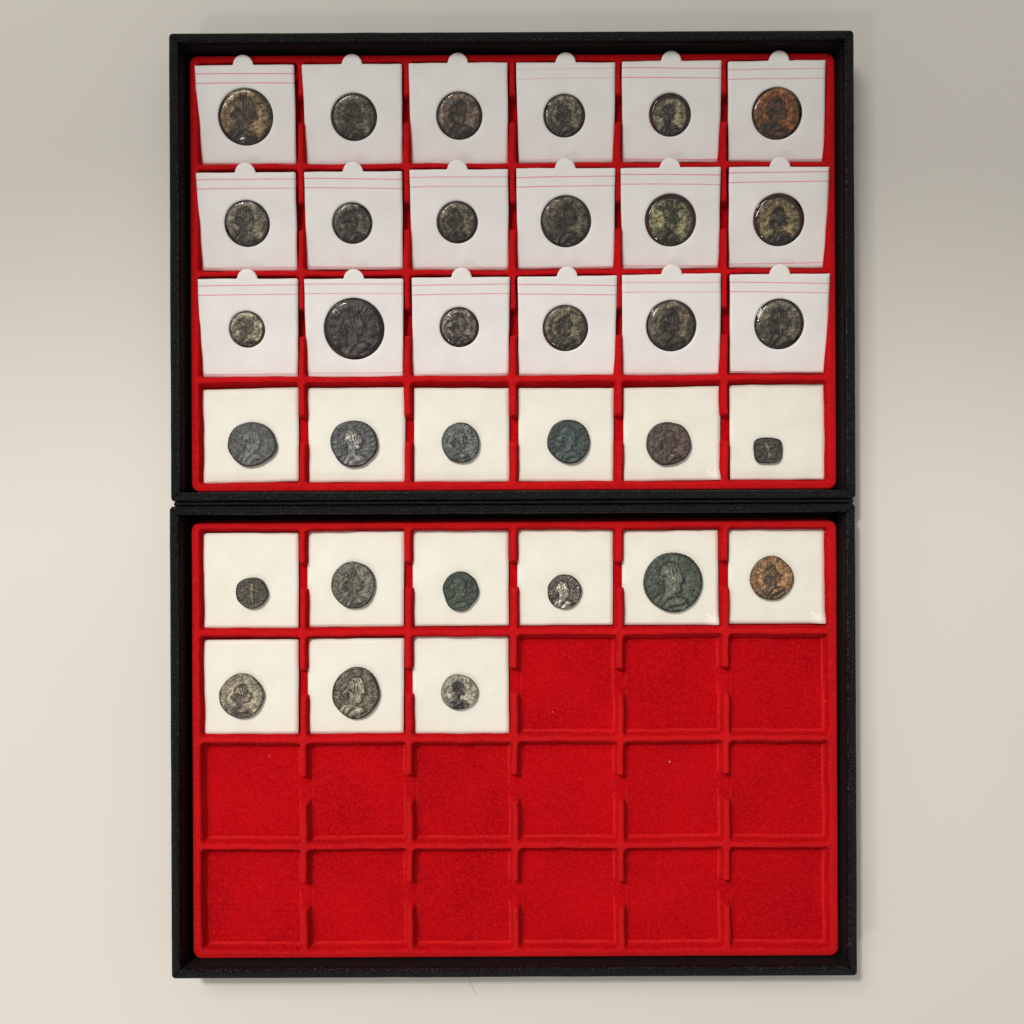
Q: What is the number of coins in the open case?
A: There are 33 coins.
